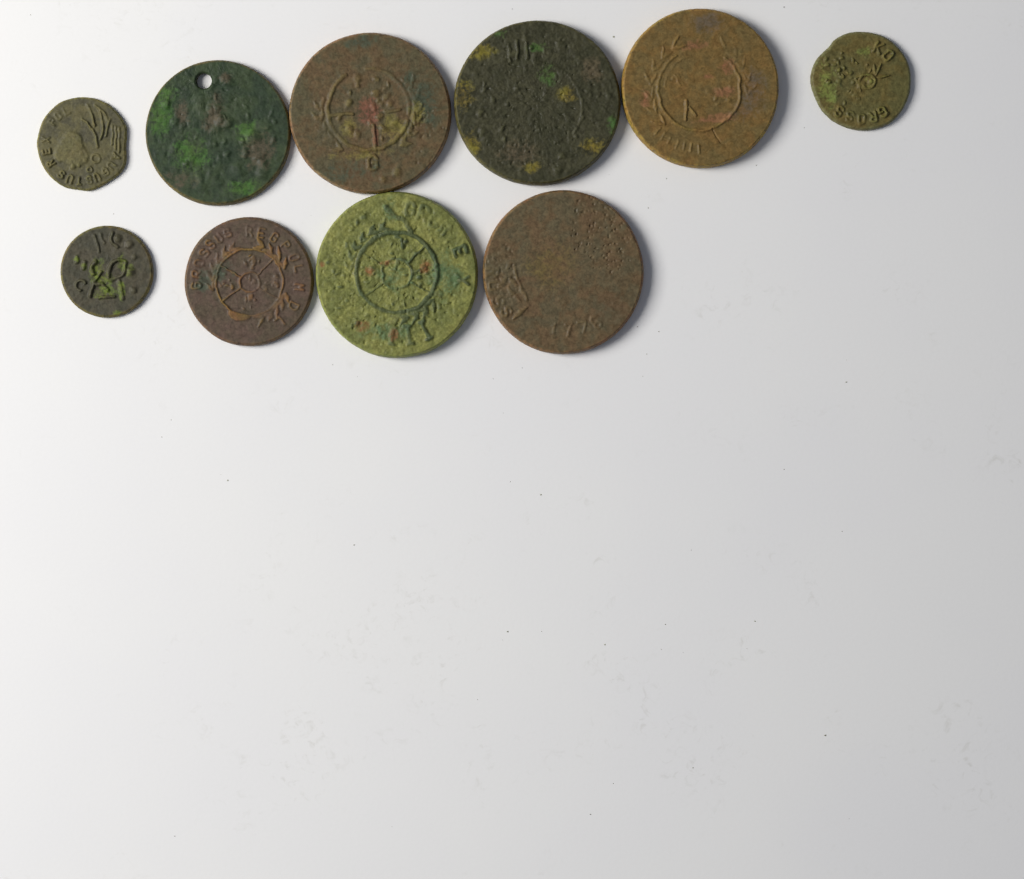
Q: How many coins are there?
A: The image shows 10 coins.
